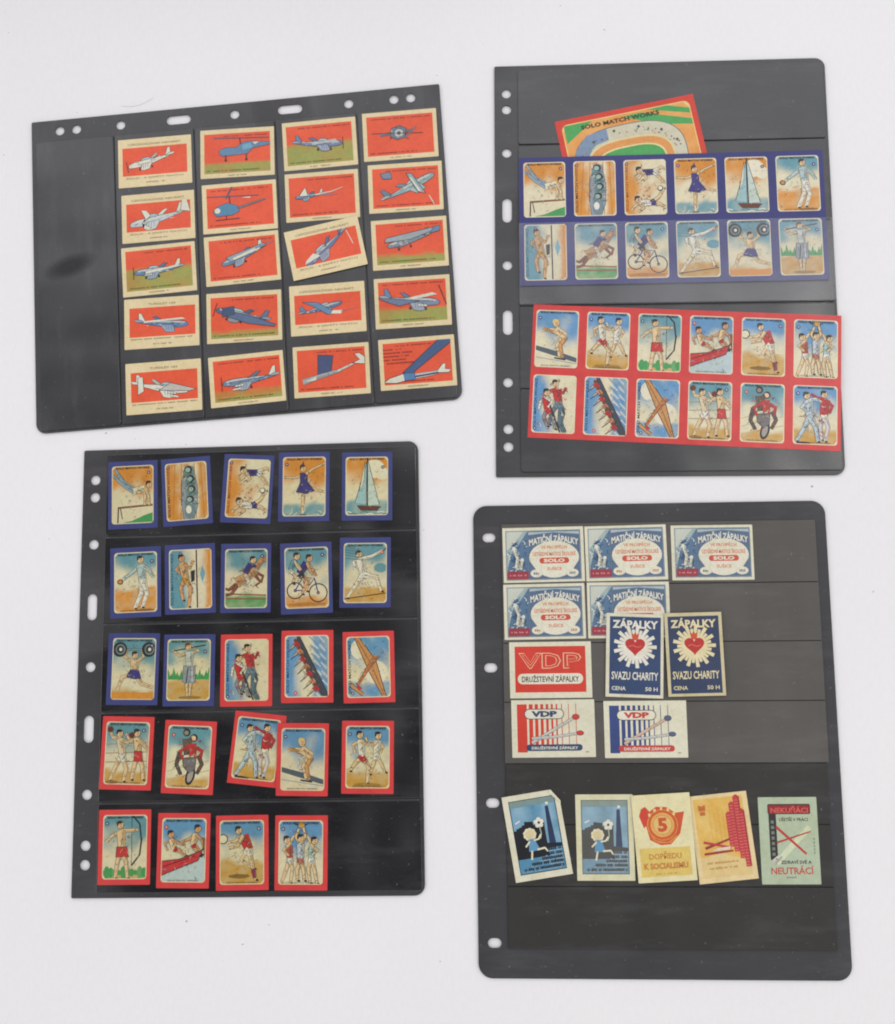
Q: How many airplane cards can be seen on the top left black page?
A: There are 20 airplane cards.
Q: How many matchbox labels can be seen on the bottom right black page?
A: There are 15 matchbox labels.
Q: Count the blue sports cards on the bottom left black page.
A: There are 12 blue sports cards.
